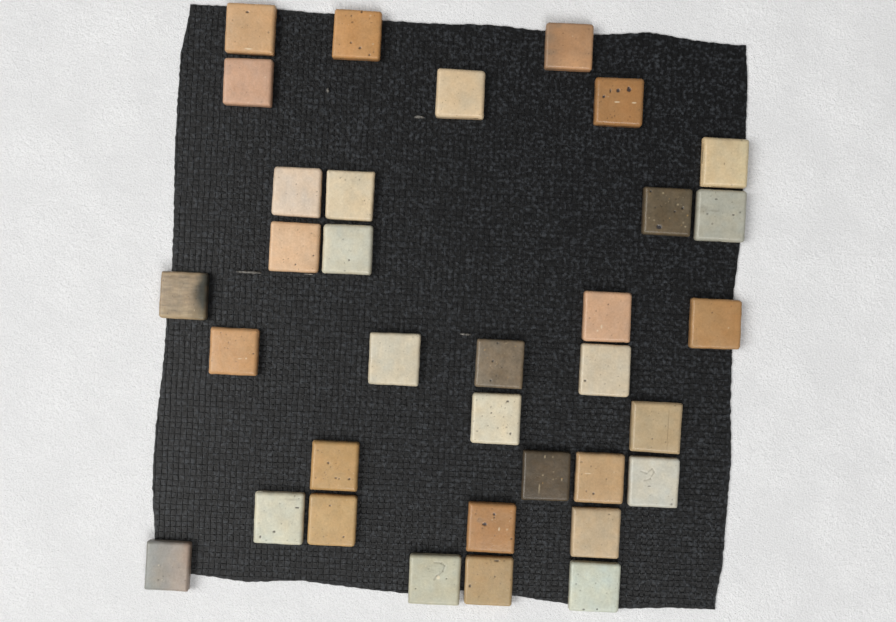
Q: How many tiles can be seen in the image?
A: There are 34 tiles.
